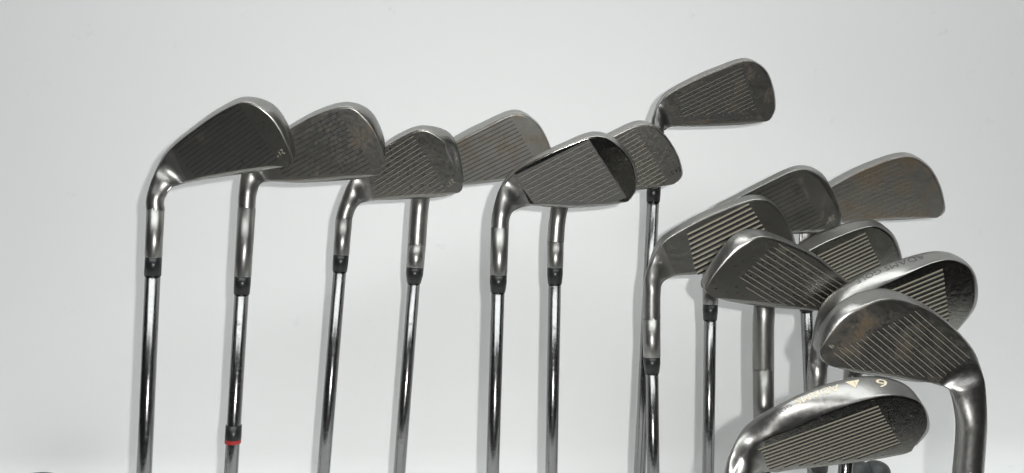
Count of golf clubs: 15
